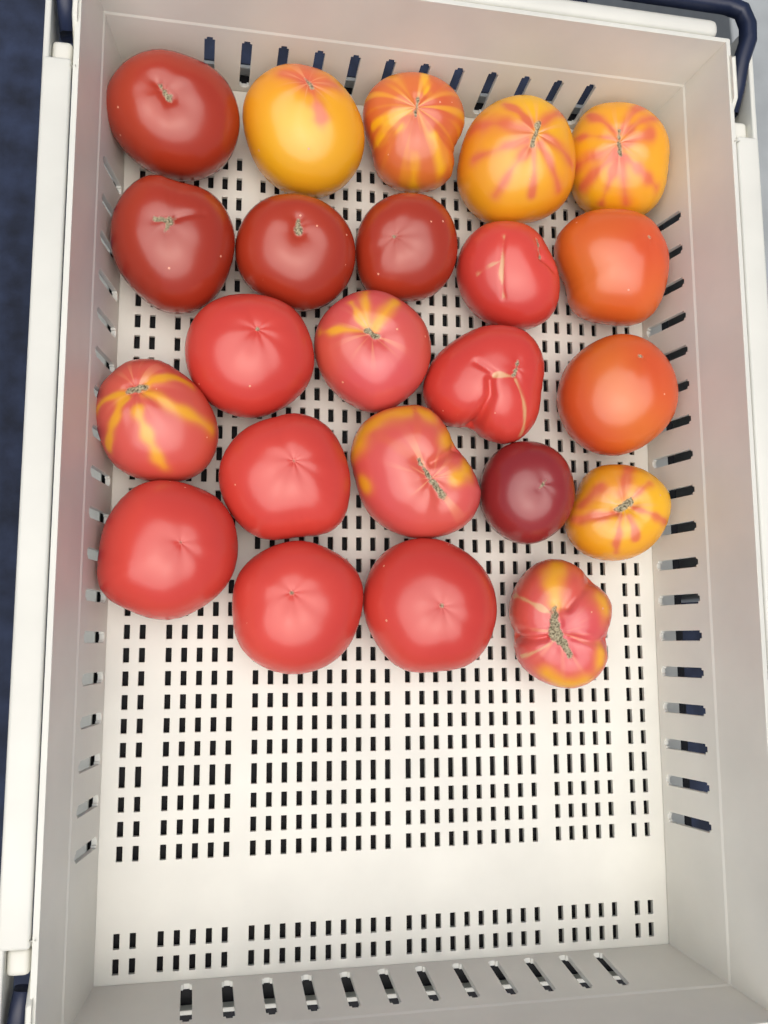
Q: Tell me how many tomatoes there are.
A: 23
